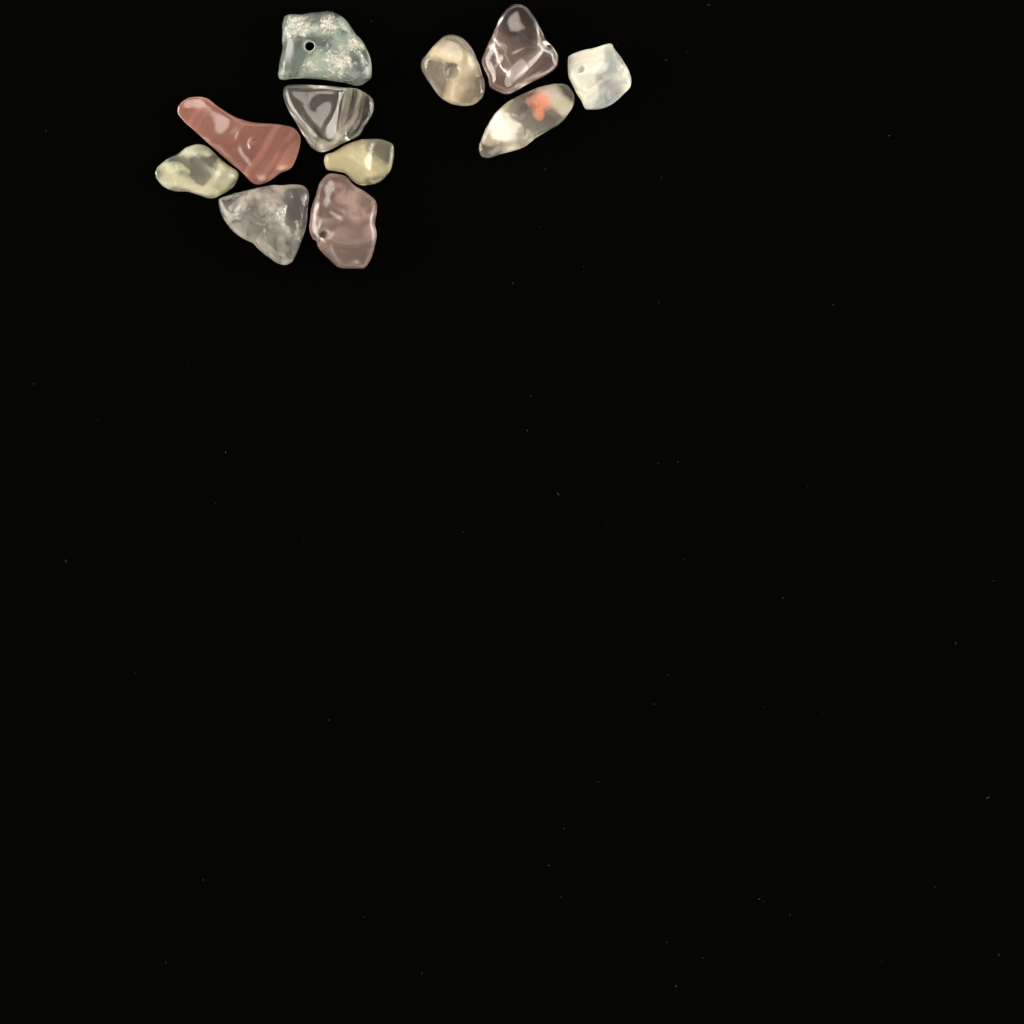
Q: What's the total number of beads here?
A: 11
